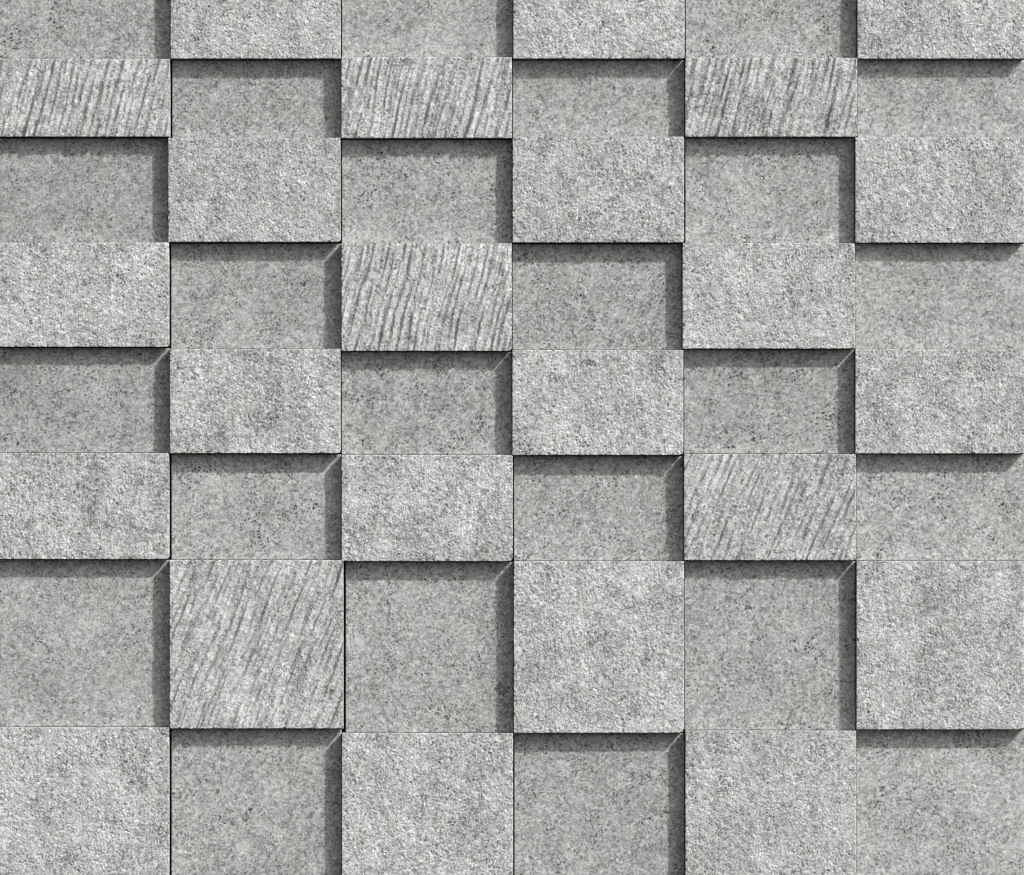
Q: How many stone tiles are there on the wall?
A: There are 48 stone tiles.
